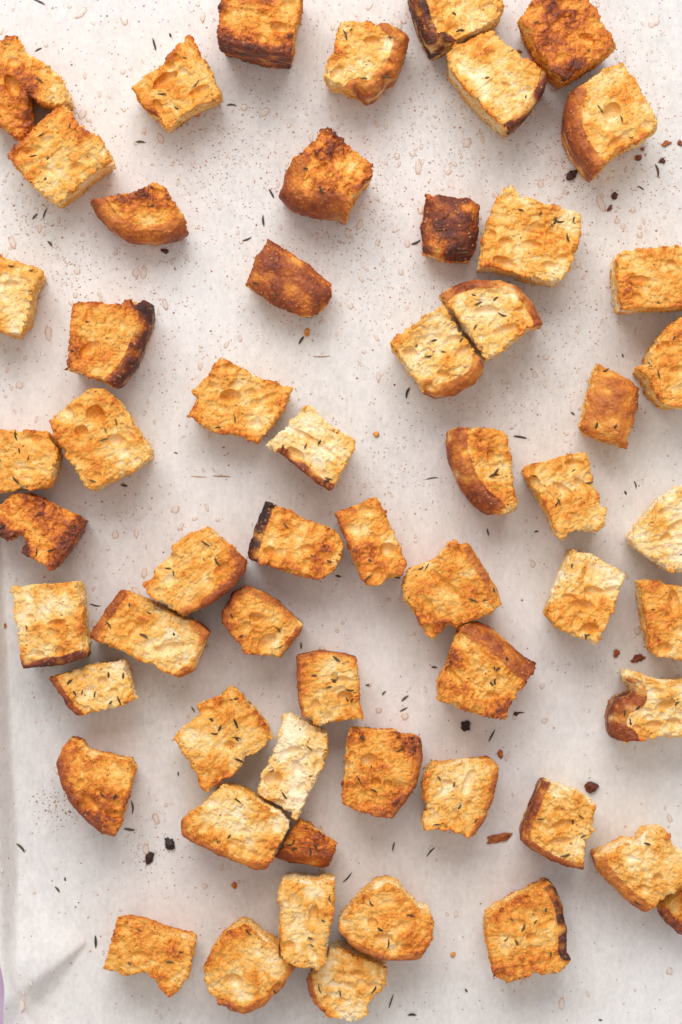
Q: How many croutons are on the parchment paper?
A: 58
